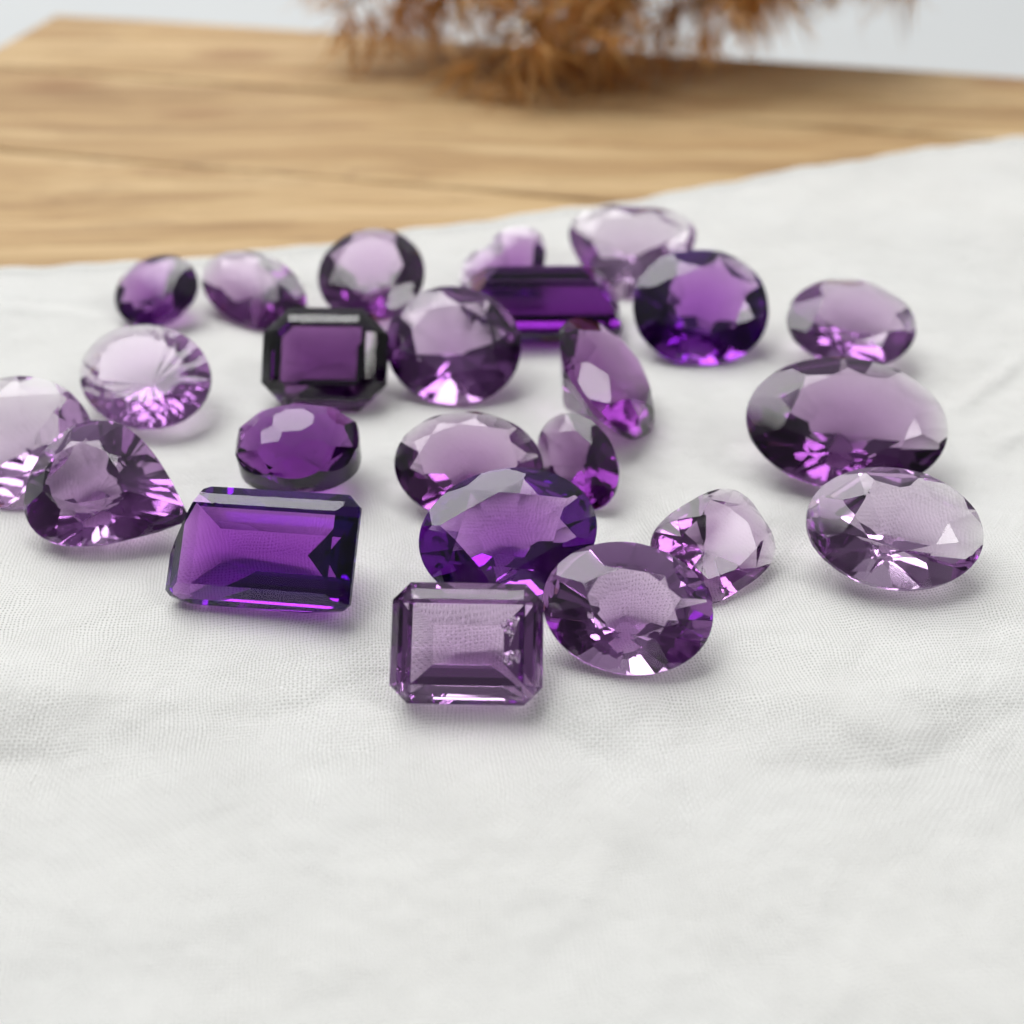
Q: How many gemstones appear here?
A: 24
